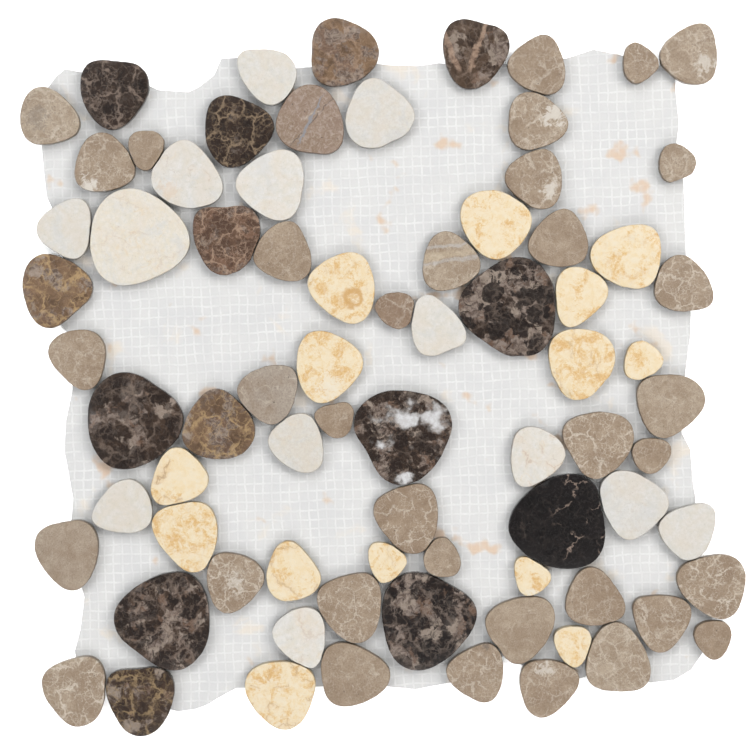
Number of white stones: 13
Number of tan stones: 36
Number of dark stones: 14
